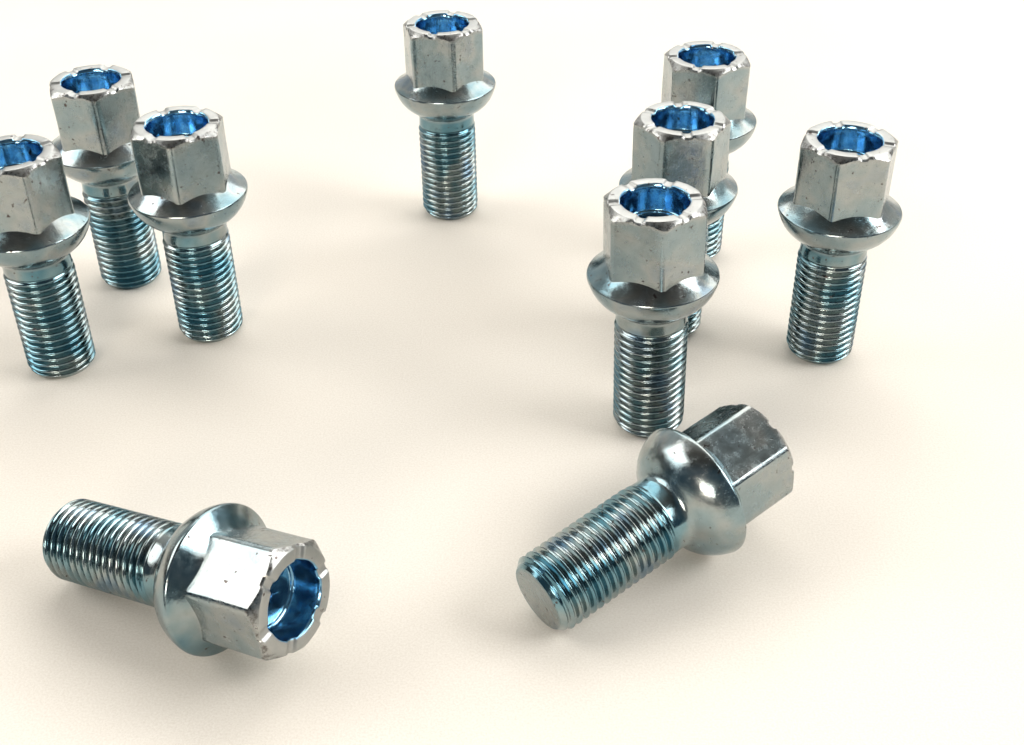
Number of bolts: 10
